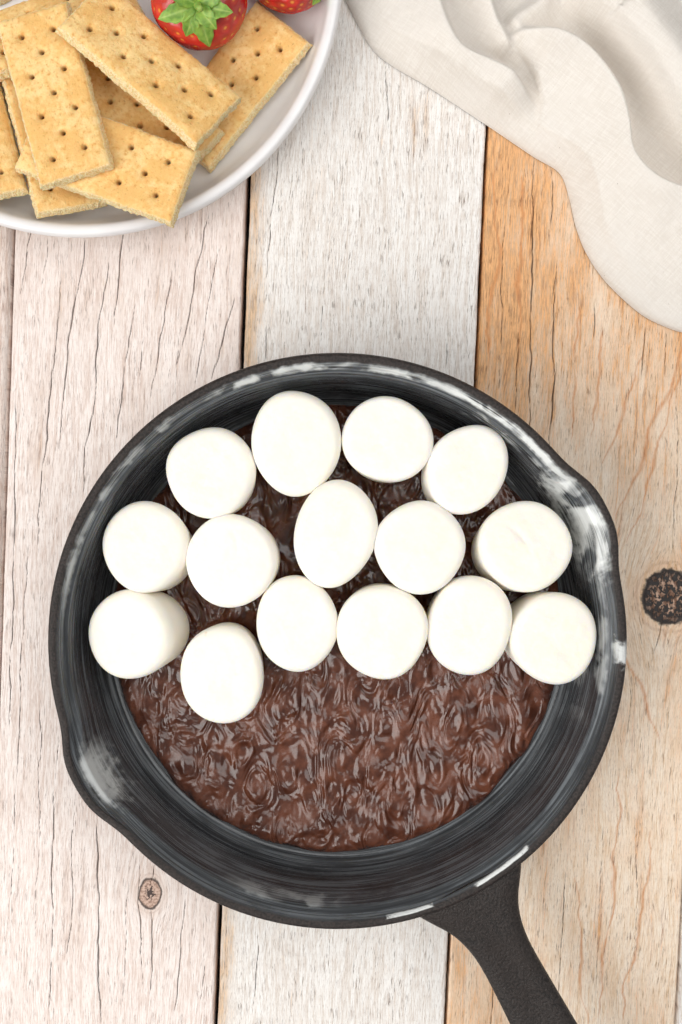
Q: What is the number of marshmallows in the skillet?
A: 15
